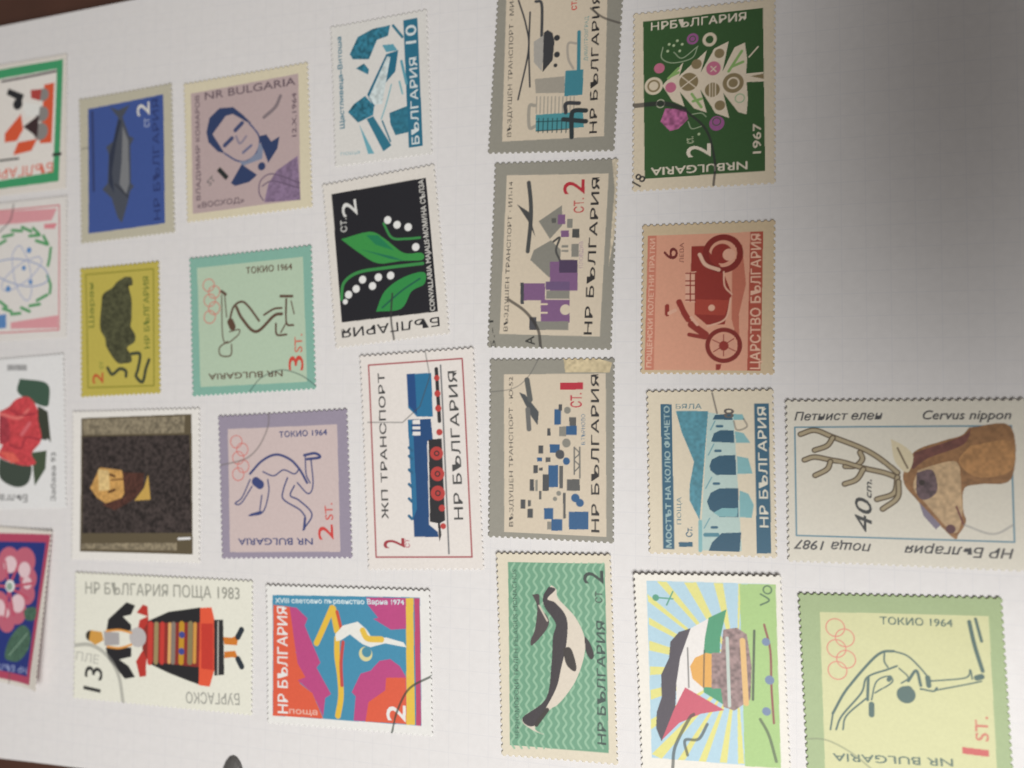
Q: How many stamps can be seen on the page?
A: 25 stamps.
